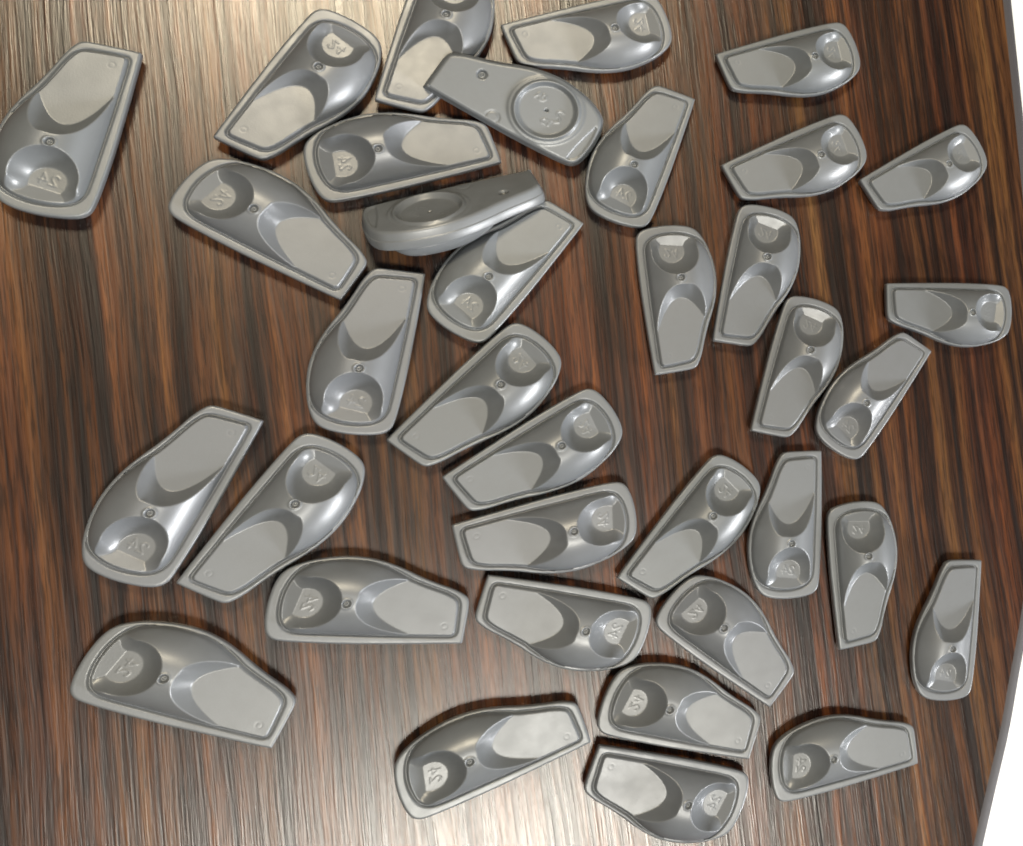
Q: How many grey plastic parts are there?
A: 36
